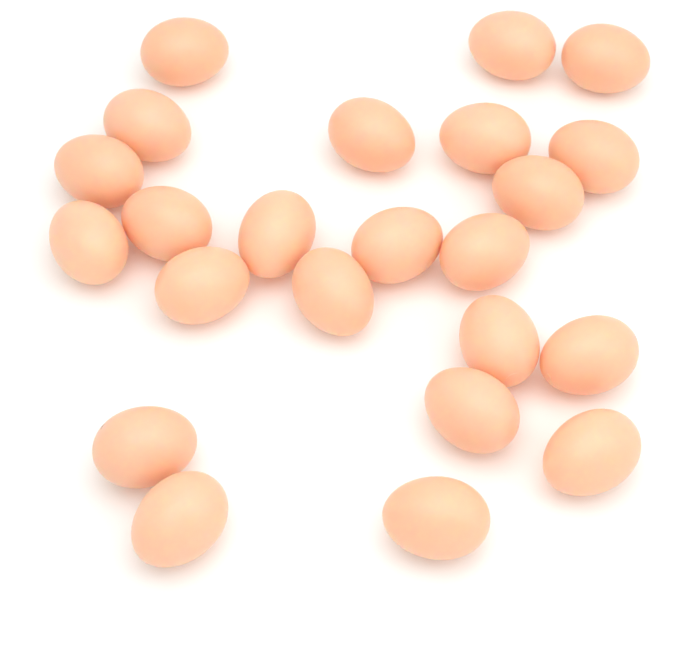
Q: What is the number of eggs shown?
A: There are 23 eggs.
